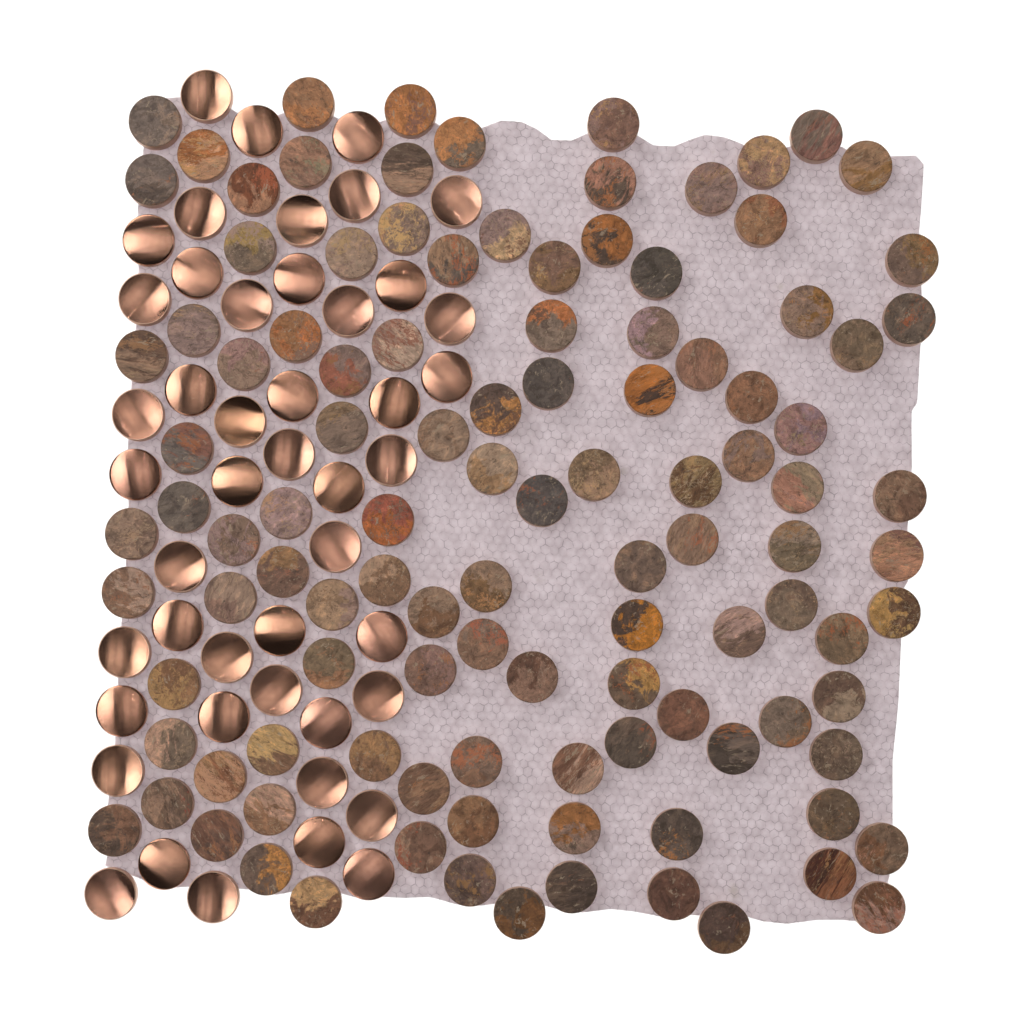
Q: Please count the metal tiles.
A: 46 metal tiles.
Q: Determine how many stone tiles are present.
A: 111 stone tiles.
